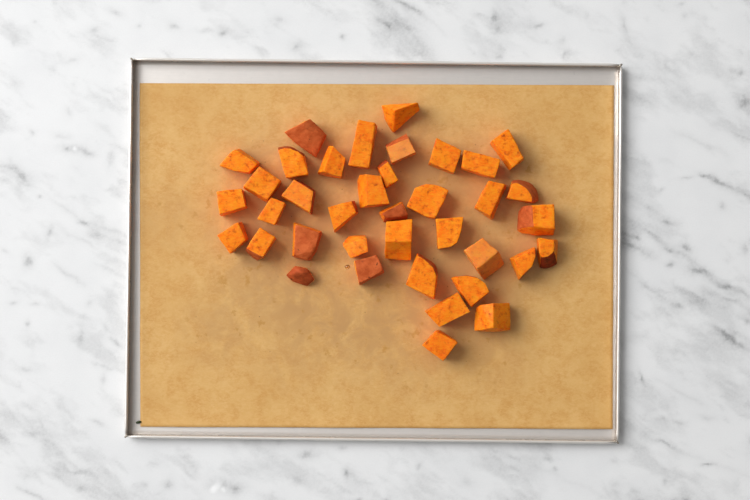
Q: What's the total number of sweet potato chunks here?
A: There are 38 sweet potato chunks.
